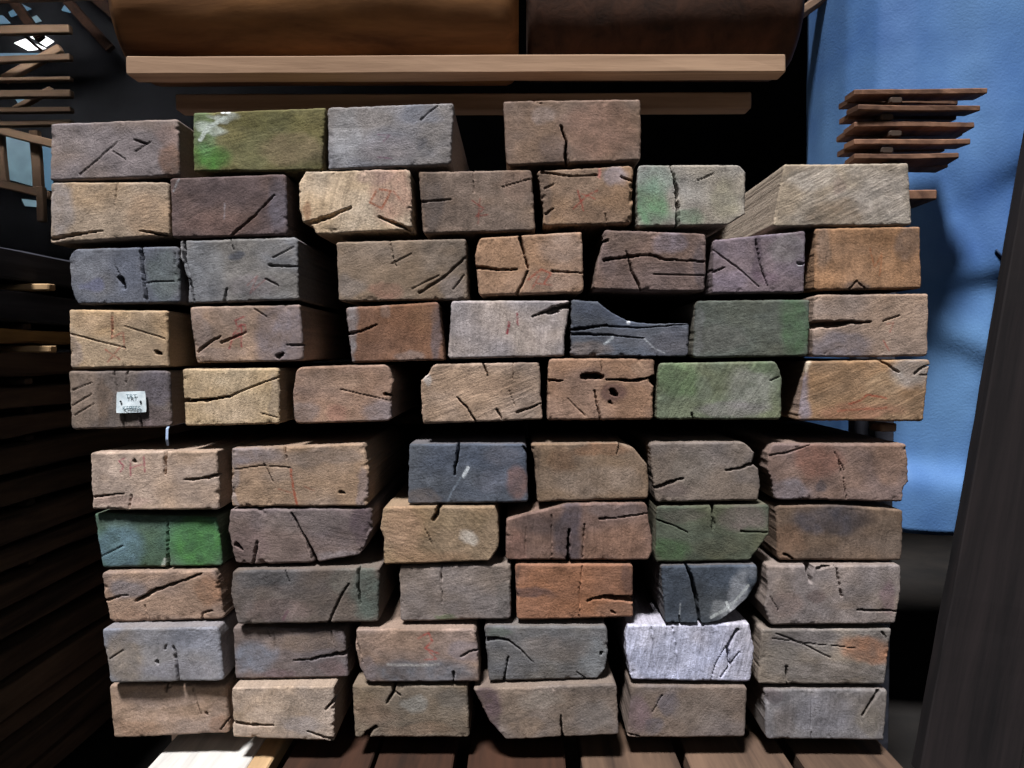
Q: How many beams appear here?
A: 62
